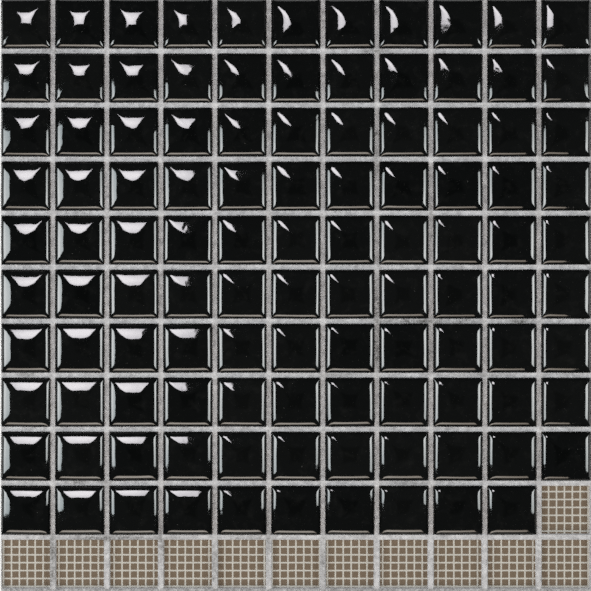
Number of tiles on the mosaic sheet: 109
